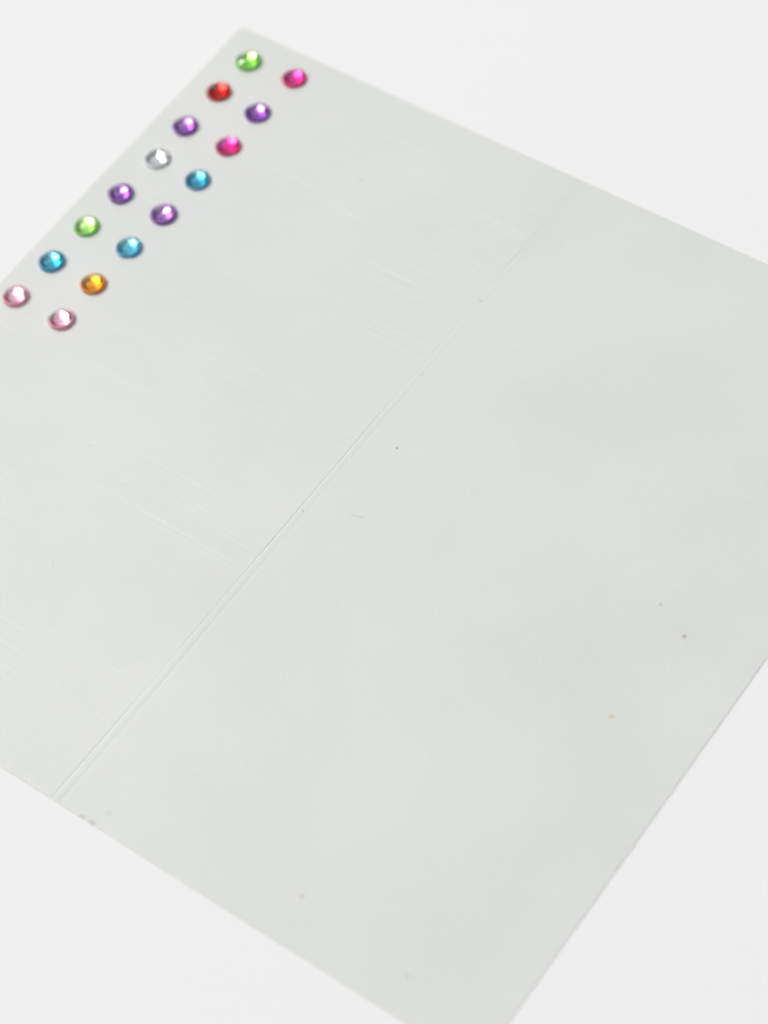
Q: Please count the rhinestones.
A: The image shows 16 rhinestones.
